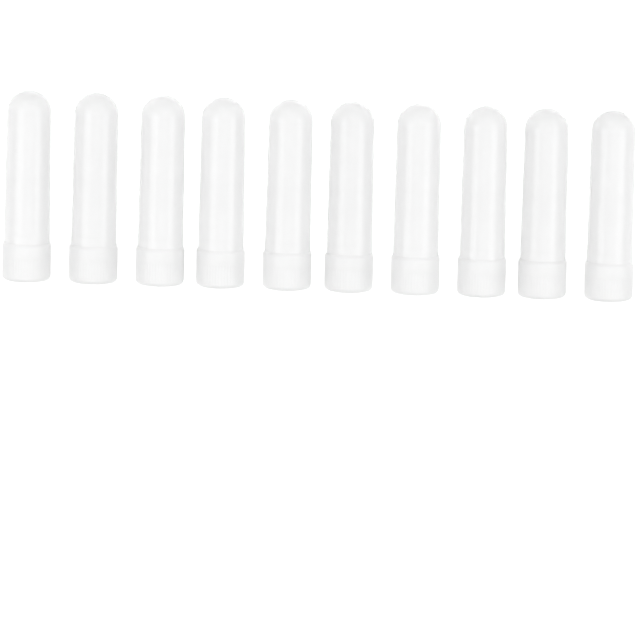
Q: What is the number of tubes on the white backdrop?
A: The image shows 10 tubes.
